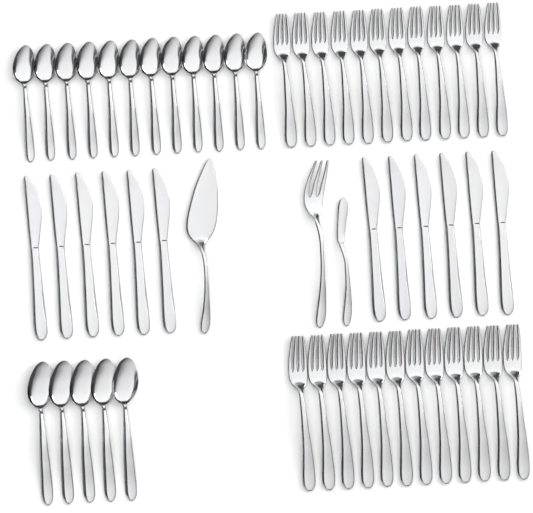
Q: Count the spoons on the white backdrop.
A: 17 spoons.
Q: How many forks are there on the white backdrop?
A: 25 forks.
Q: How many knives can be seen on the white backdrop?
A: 13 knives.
